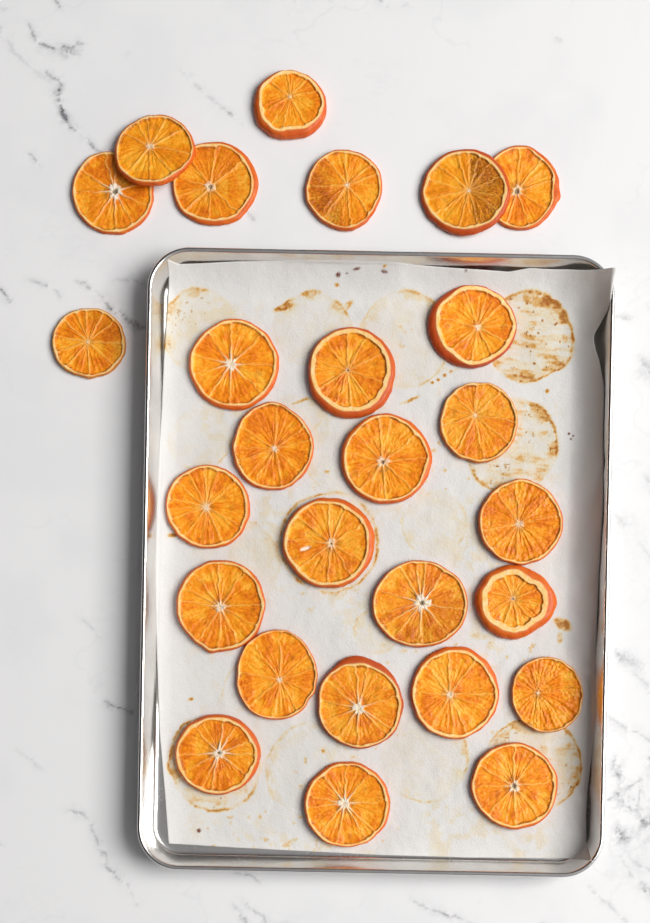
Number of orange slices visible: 27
